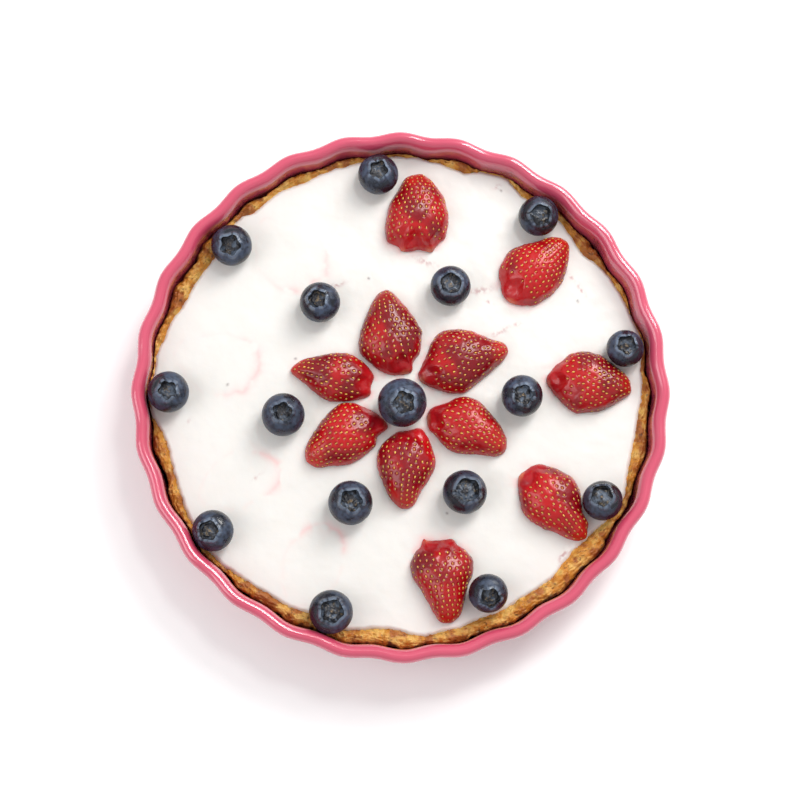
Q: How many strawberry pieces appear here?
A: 11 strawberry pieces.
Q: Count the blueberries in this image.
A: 16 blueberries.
